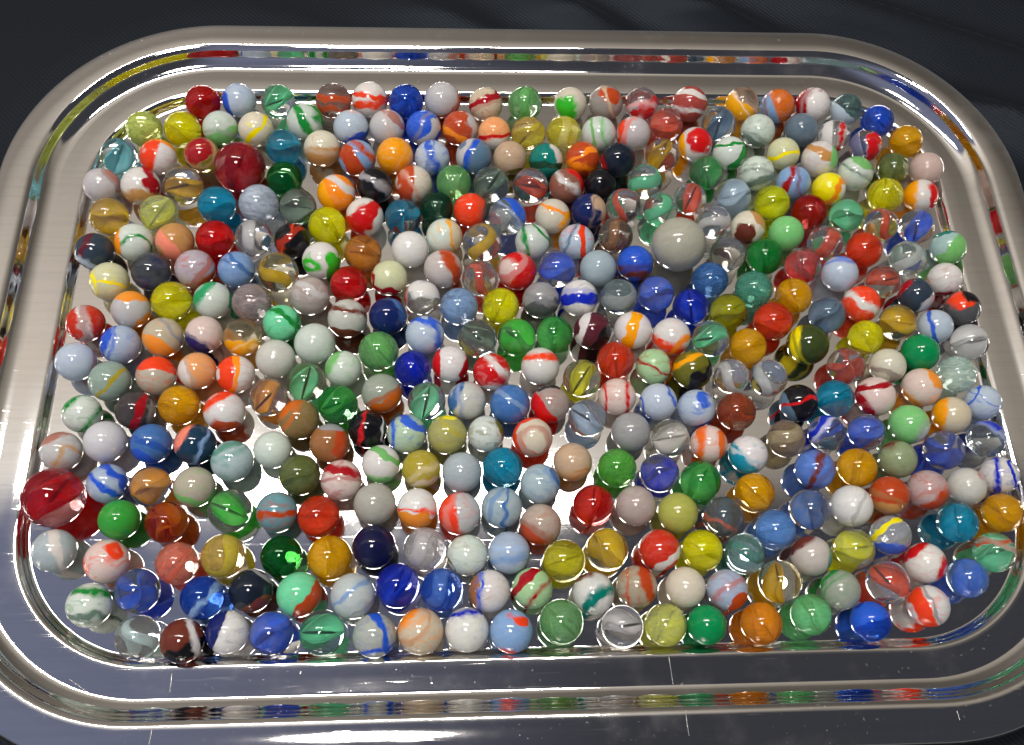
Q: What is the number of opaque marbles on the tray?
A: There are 194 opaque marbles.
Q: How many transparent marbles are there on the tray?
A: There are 159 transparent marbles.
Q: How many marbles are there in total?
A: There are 353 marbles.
